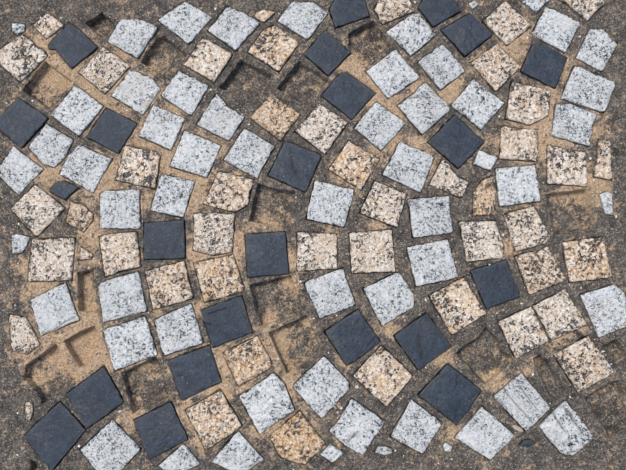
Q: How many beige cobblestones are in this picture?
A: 46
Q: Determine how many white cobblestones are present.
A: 57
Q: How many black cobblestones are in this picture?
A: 24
